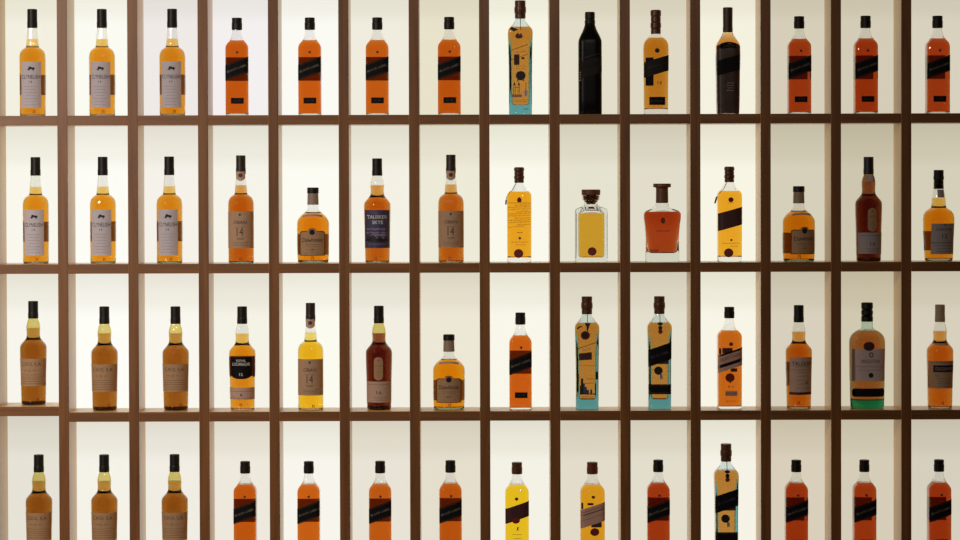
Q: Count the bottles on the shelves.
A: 56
